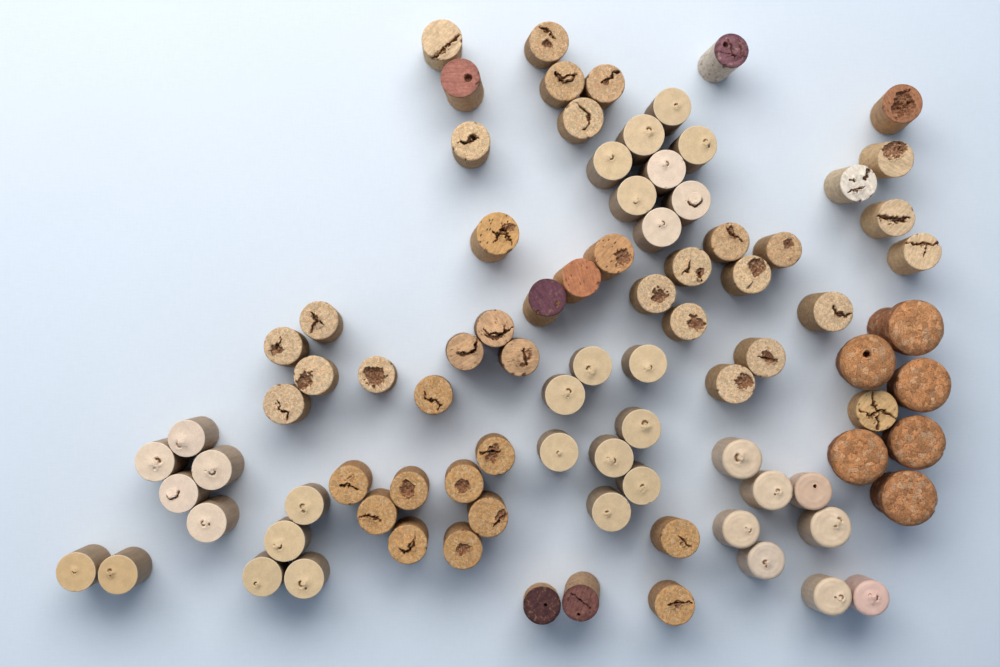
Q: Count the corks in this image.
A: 89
